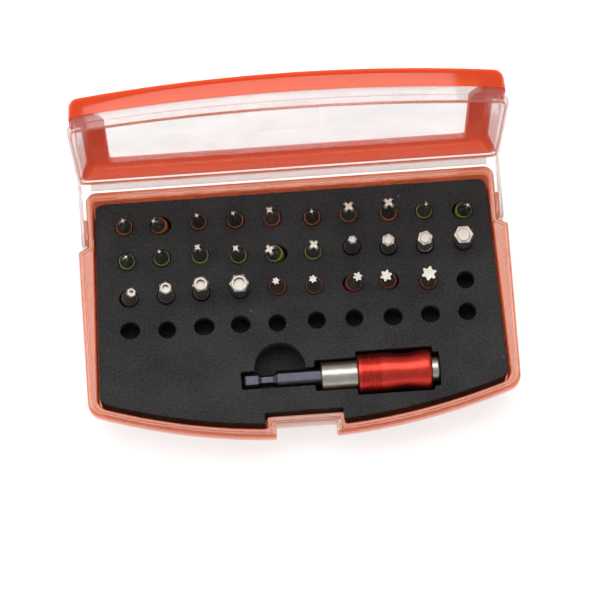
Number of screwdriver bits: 29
